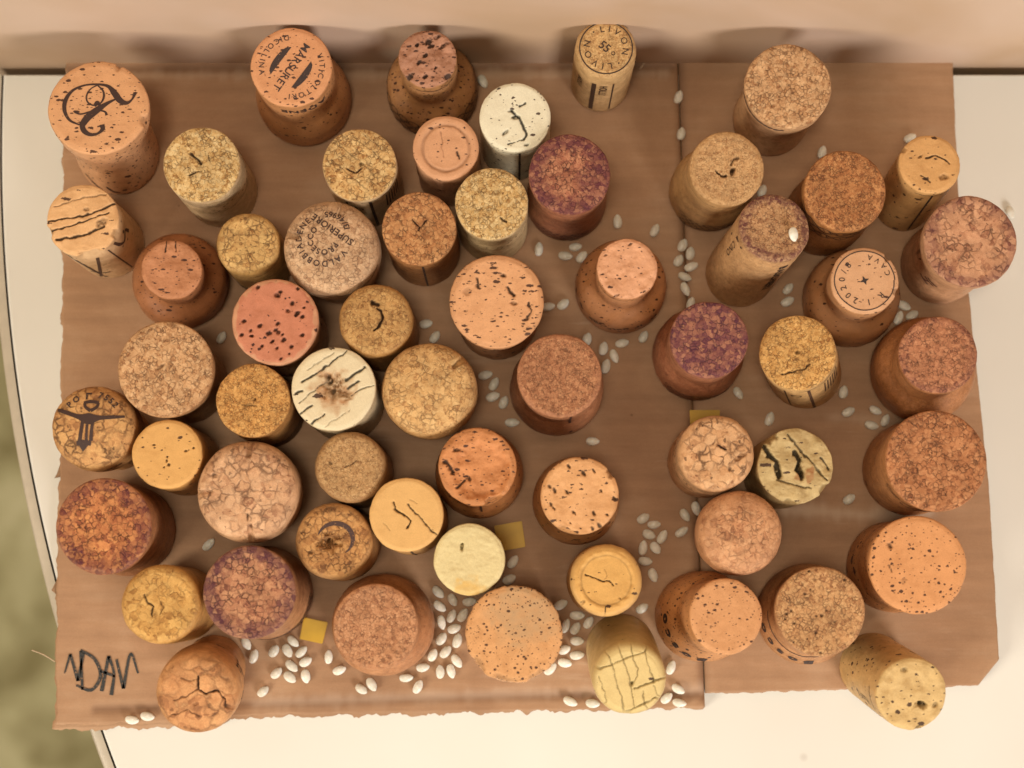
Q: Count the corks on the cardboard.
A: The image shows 59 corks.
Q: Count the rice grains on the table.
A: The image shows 118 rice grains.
